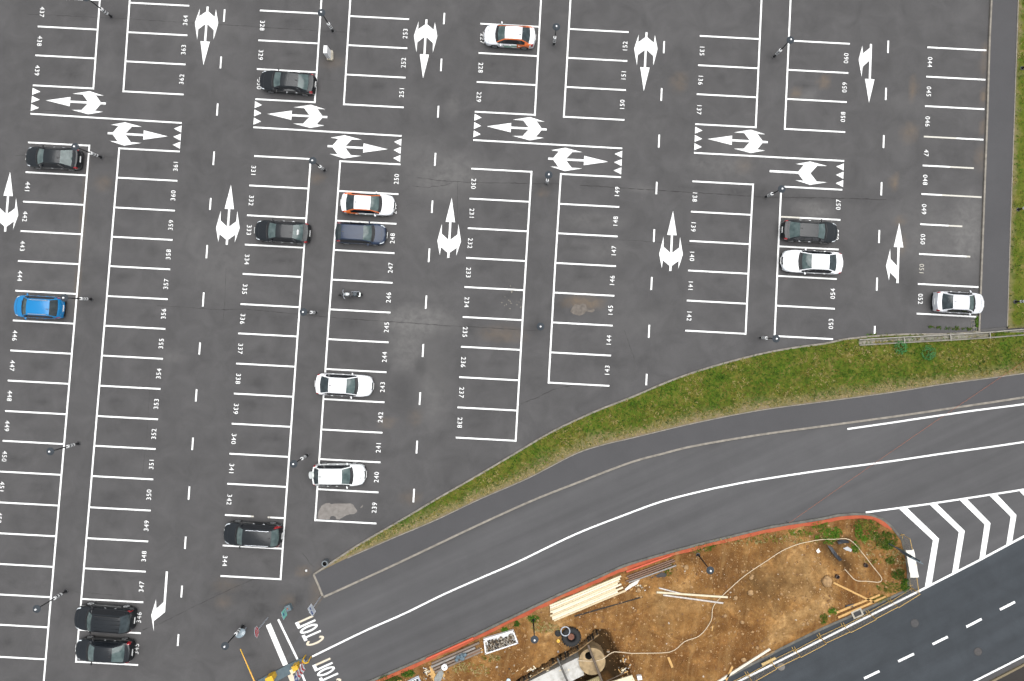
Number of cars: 15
